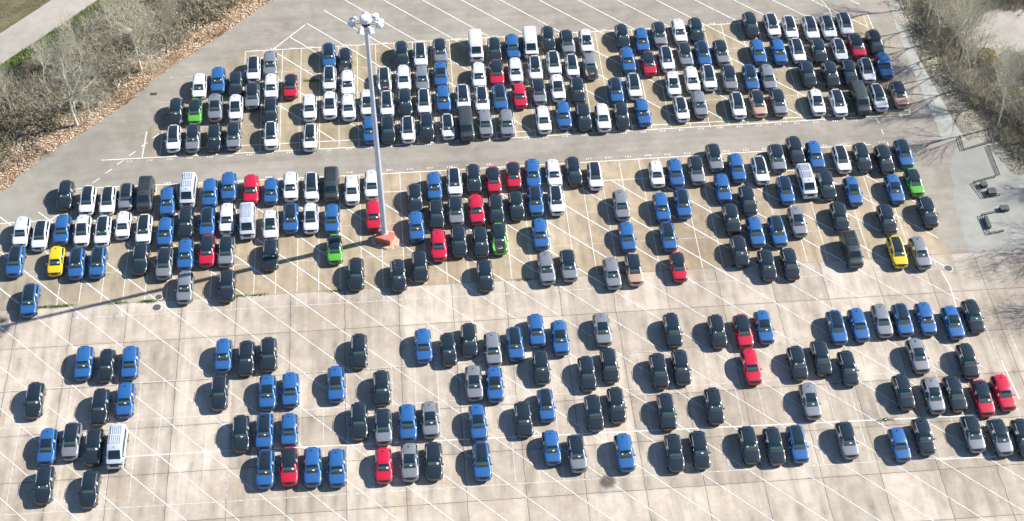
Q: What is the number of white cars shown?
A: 72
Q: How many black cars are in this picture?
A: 92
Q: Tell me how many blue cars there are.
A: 82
